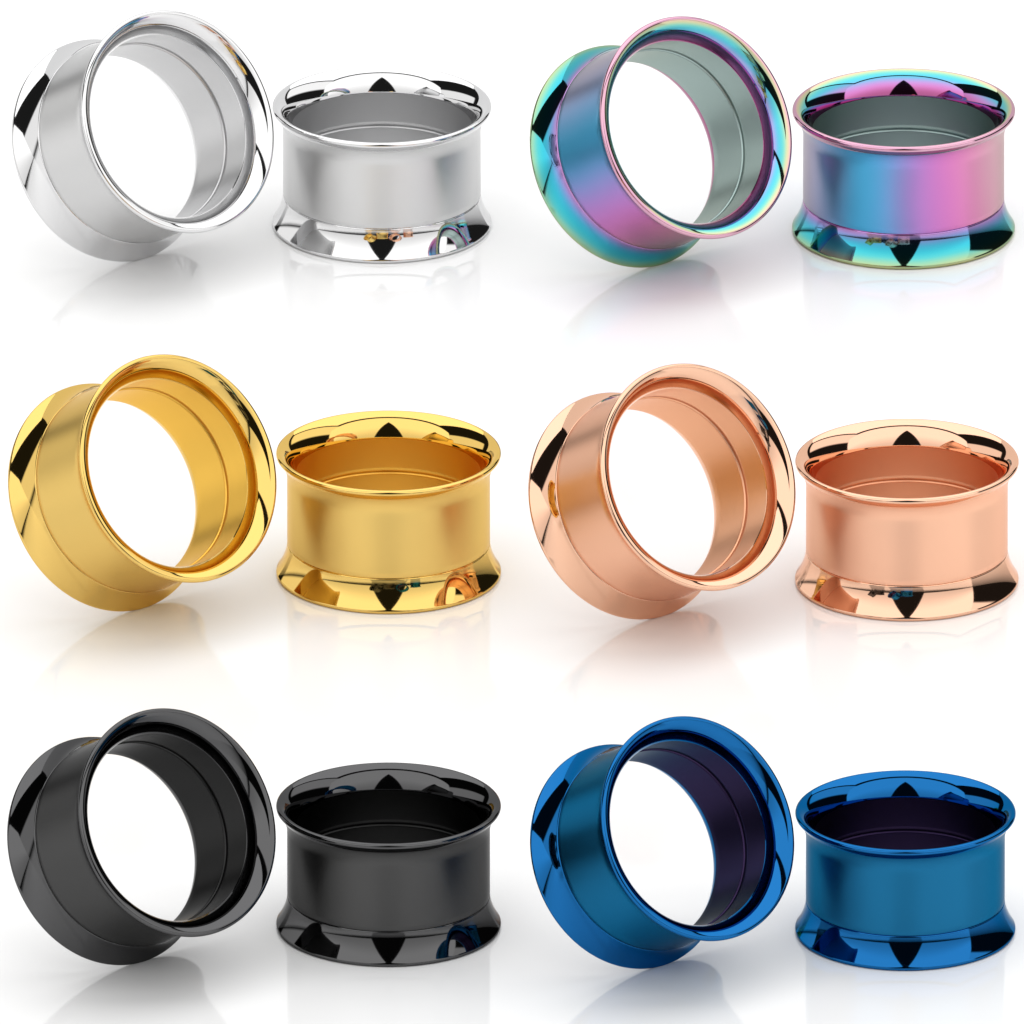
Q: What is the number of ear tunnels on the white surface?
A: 12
